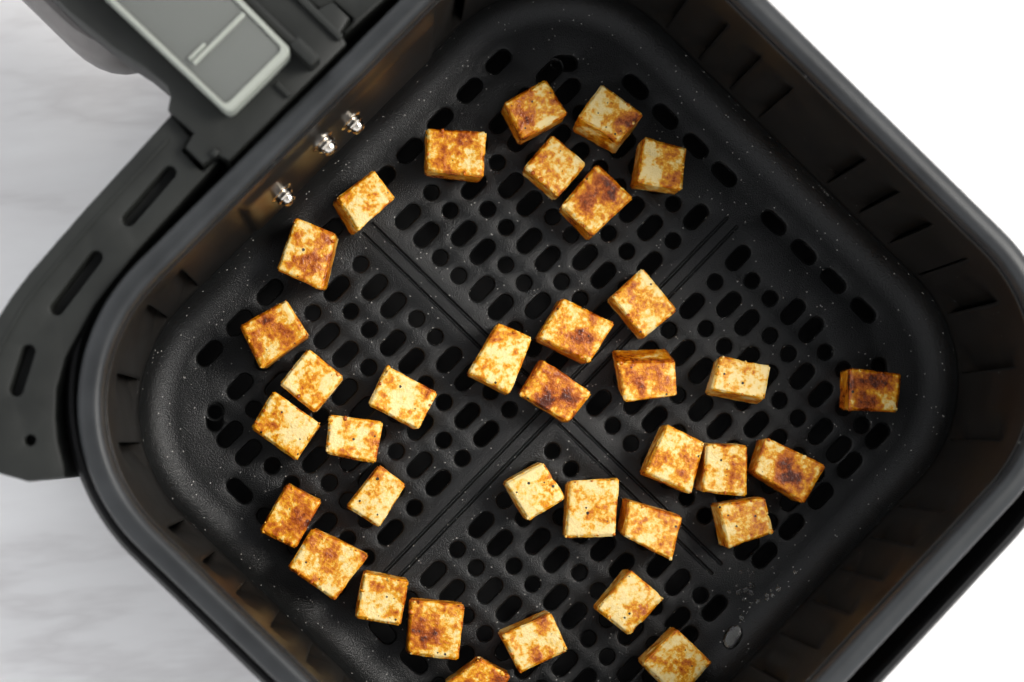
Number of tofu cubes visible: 36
